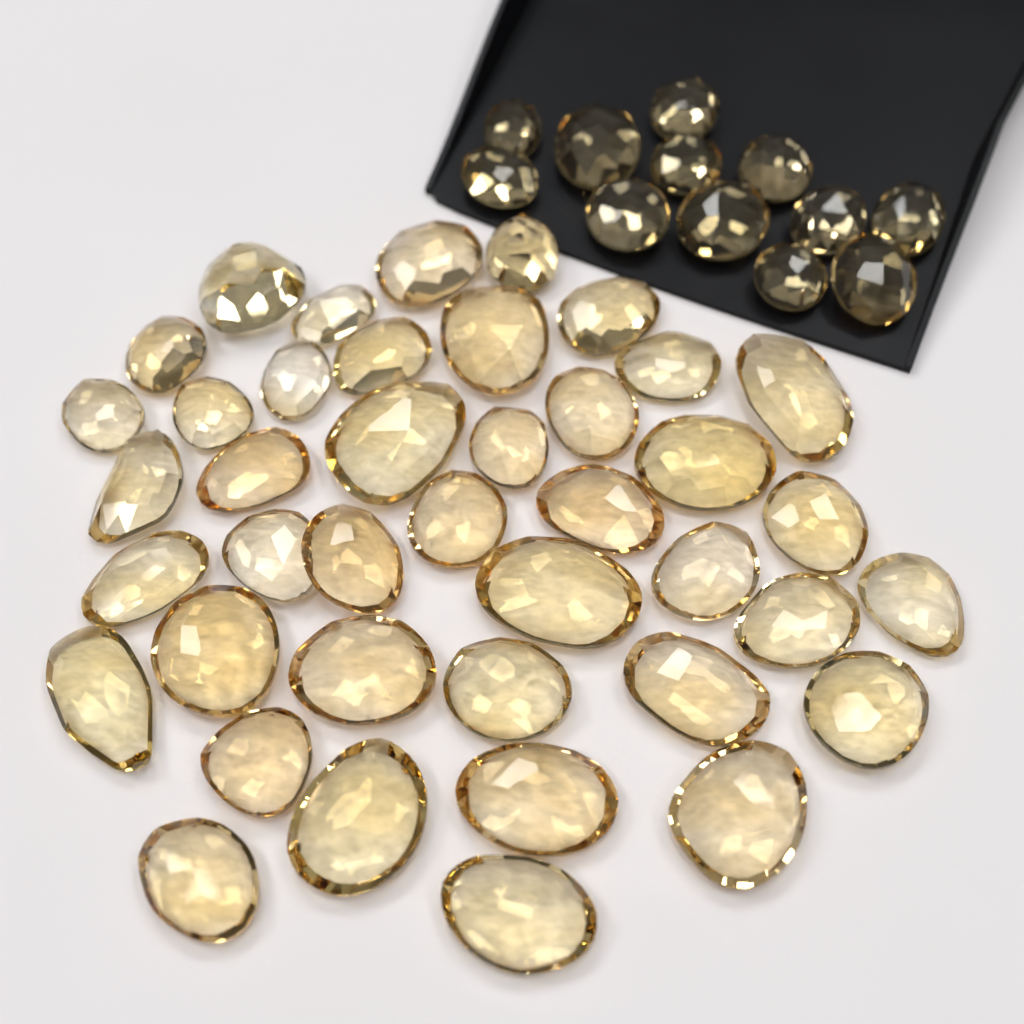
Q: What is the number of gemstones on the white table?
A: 53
